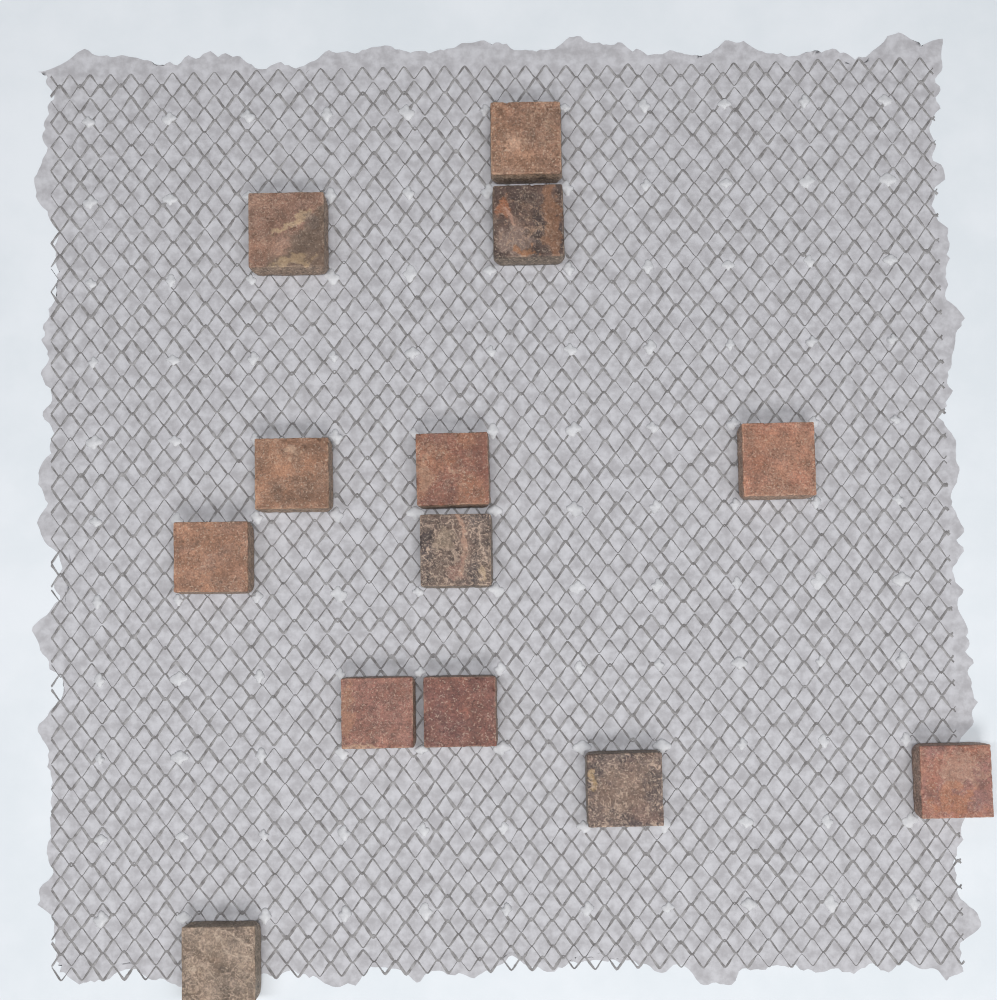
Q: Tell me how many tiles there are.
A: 13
